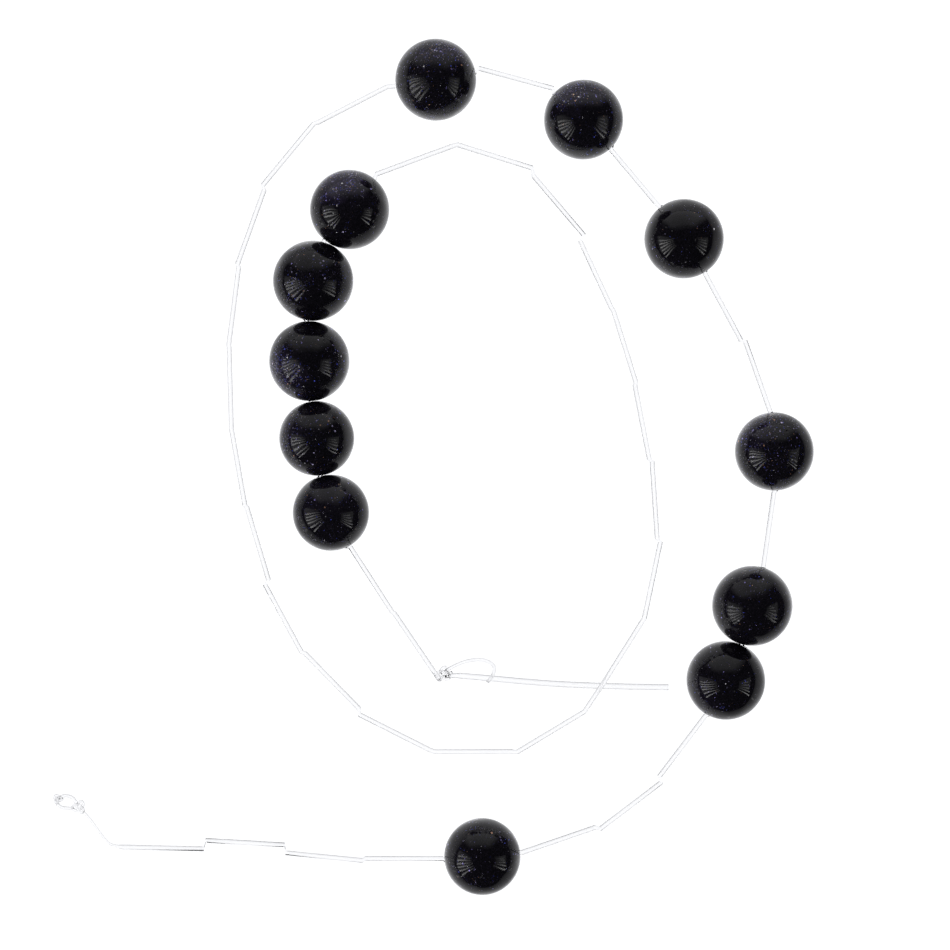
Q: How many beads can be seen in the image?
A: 12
